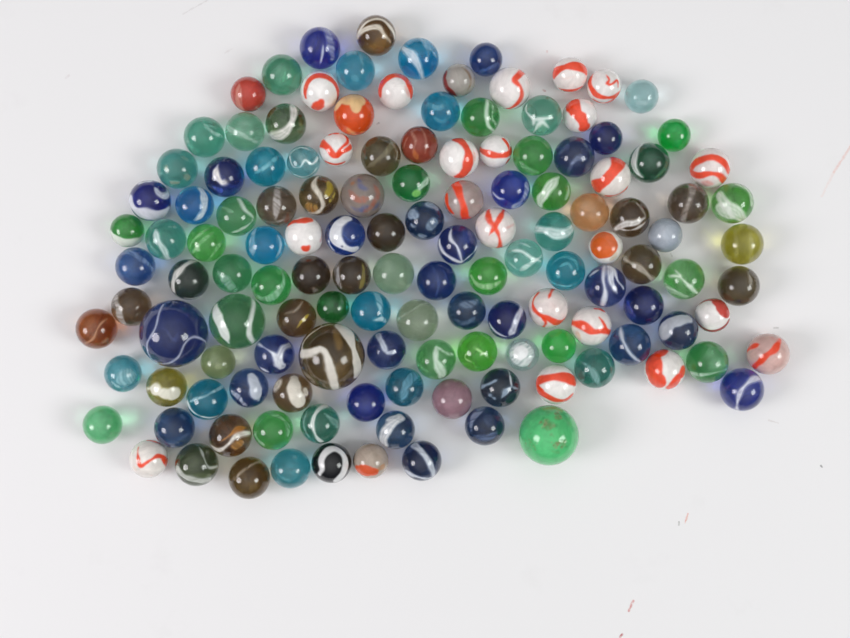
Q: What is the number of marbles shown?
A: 135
